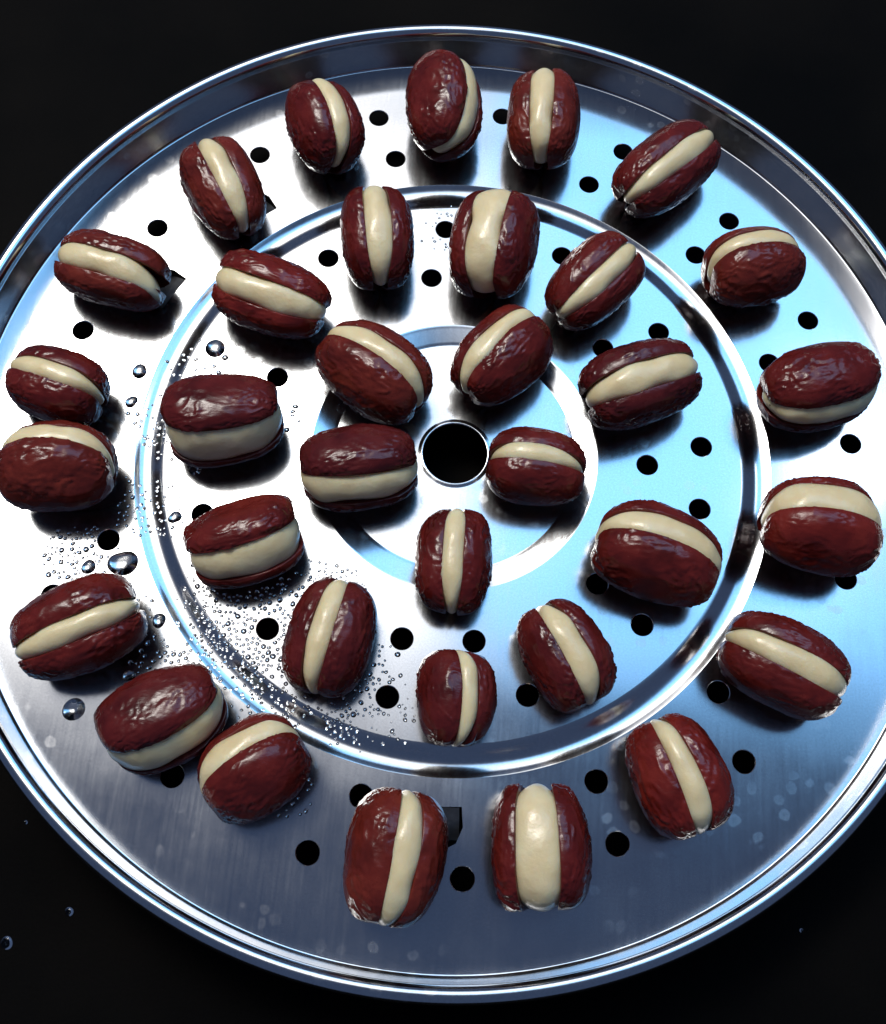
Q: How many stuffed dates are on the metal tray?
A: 34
